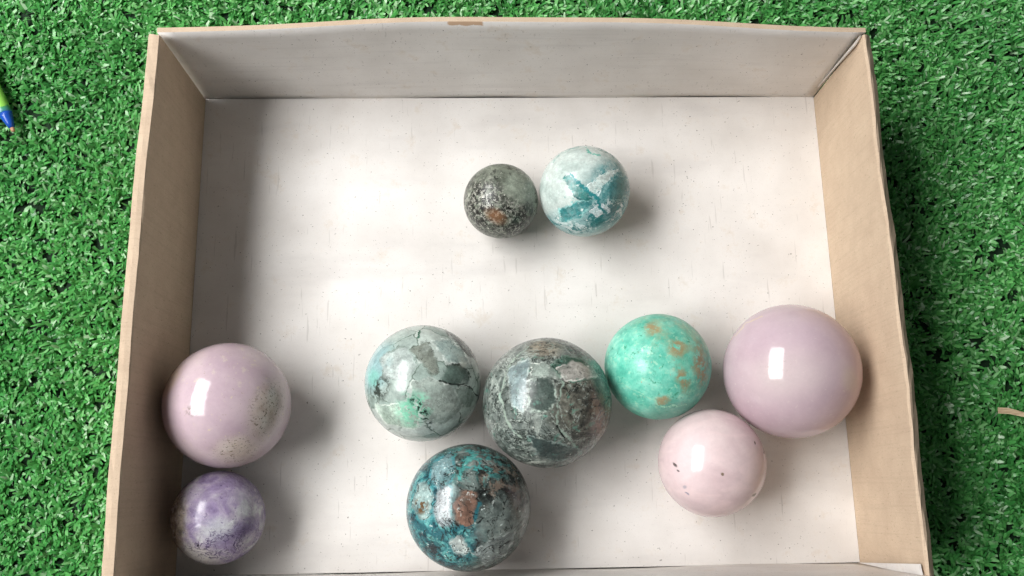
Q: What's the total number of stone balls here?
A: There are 10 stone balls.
